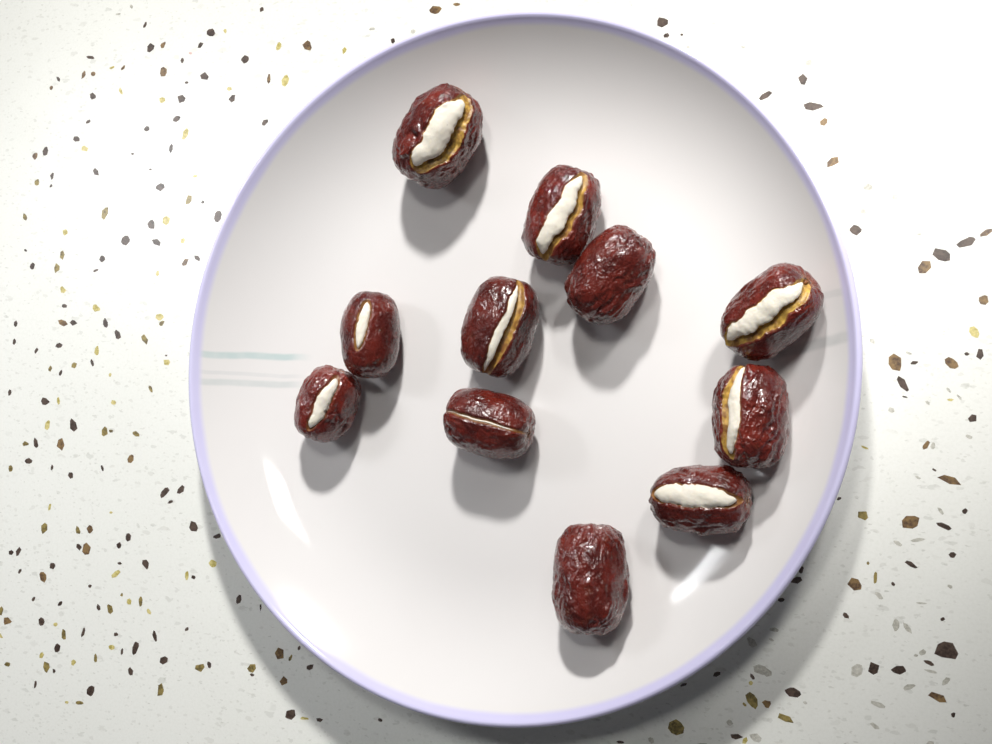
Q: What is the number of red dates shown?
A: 11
